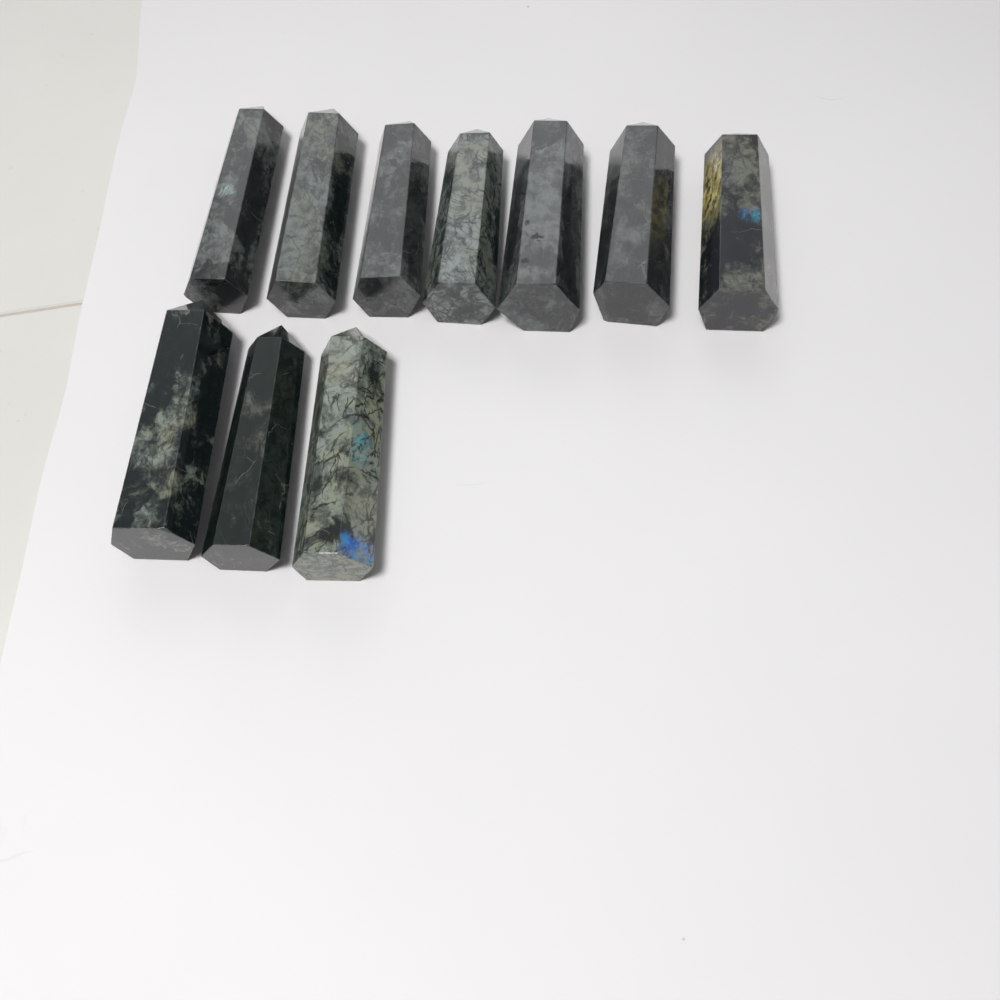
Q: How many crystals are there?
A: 10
